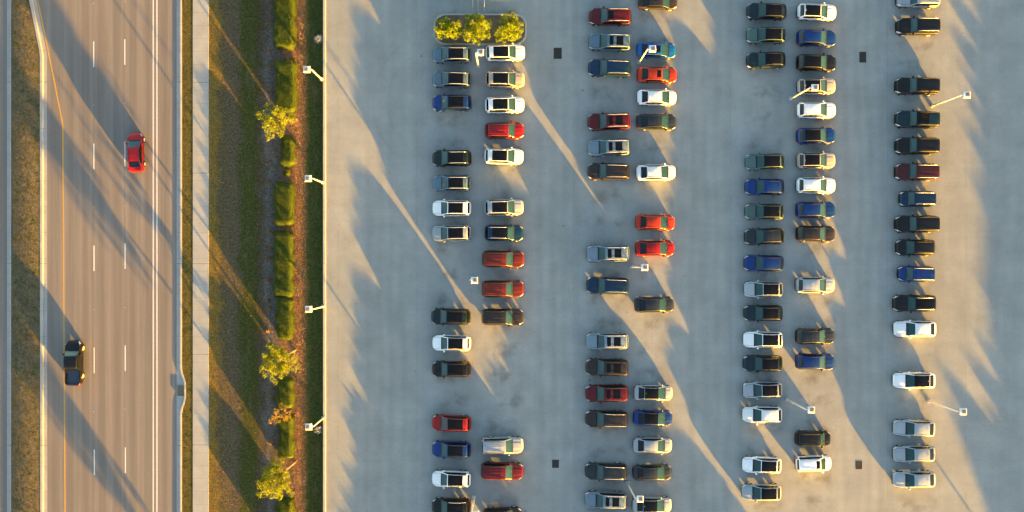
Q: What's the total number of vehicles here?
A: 104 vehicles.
